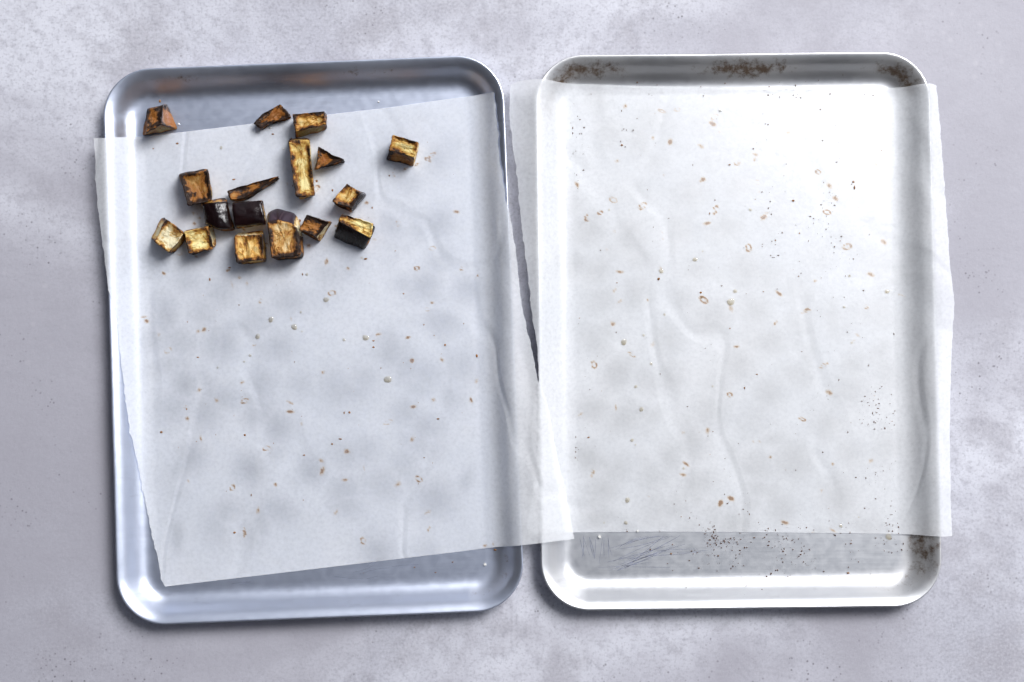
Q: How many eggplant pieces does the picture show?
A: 17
